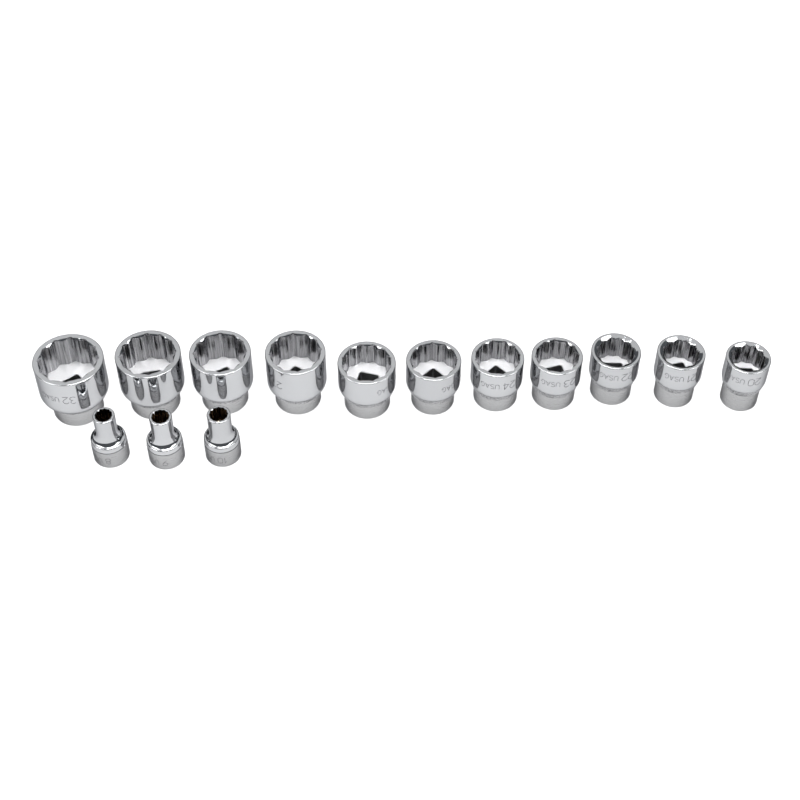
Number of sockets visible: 14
